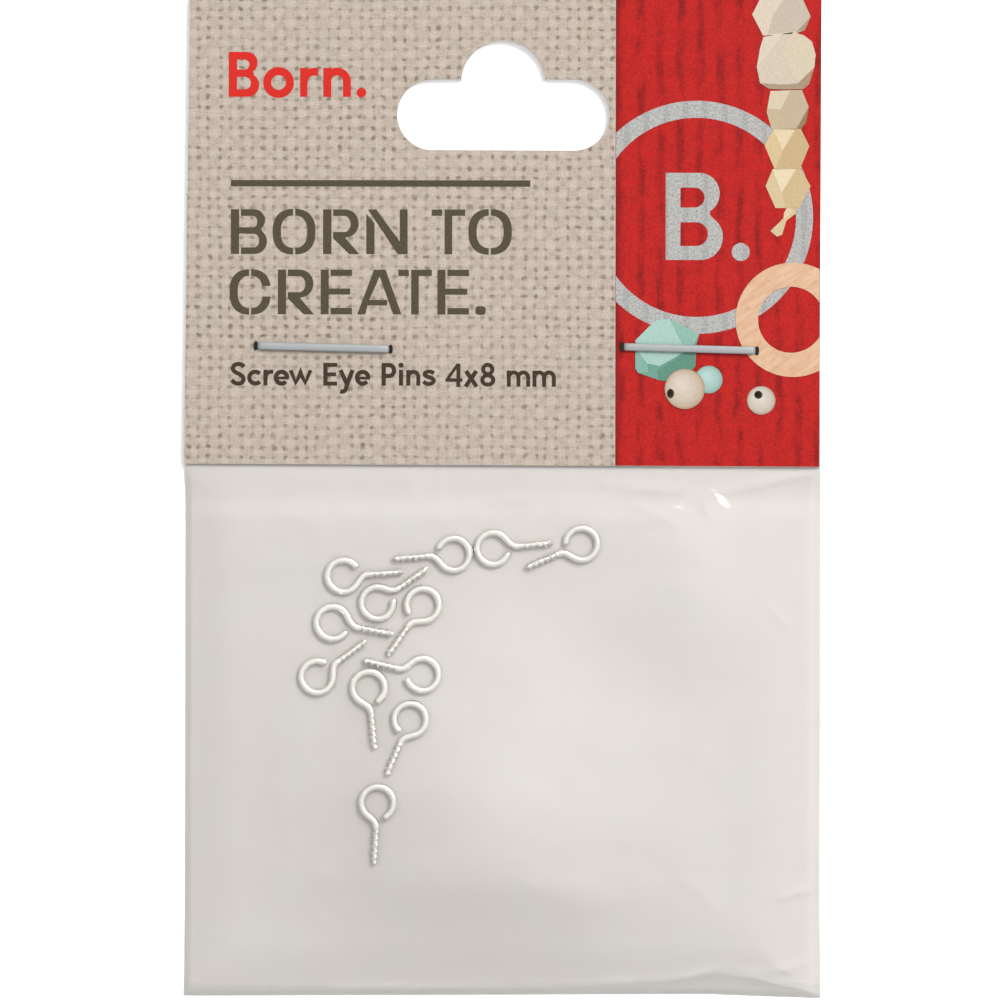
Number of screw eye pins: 12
